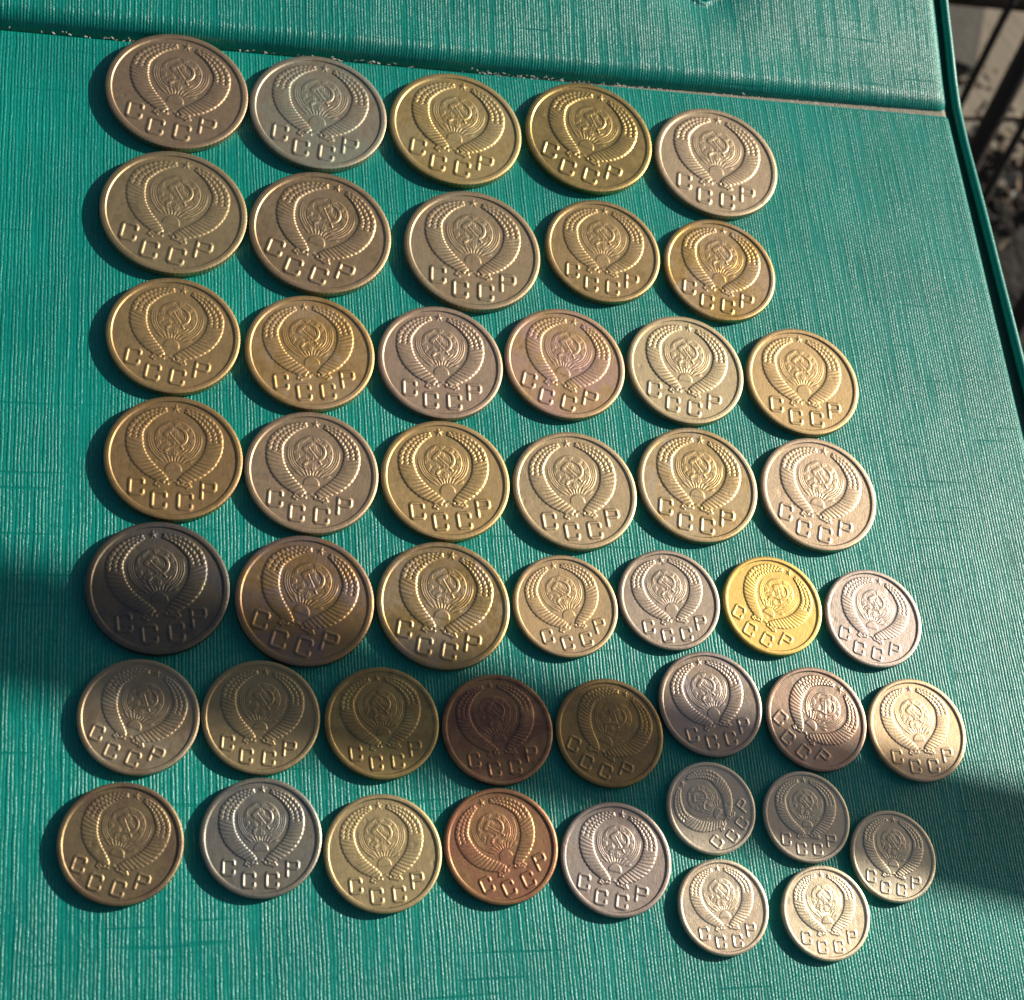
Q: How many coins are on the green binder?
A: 47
